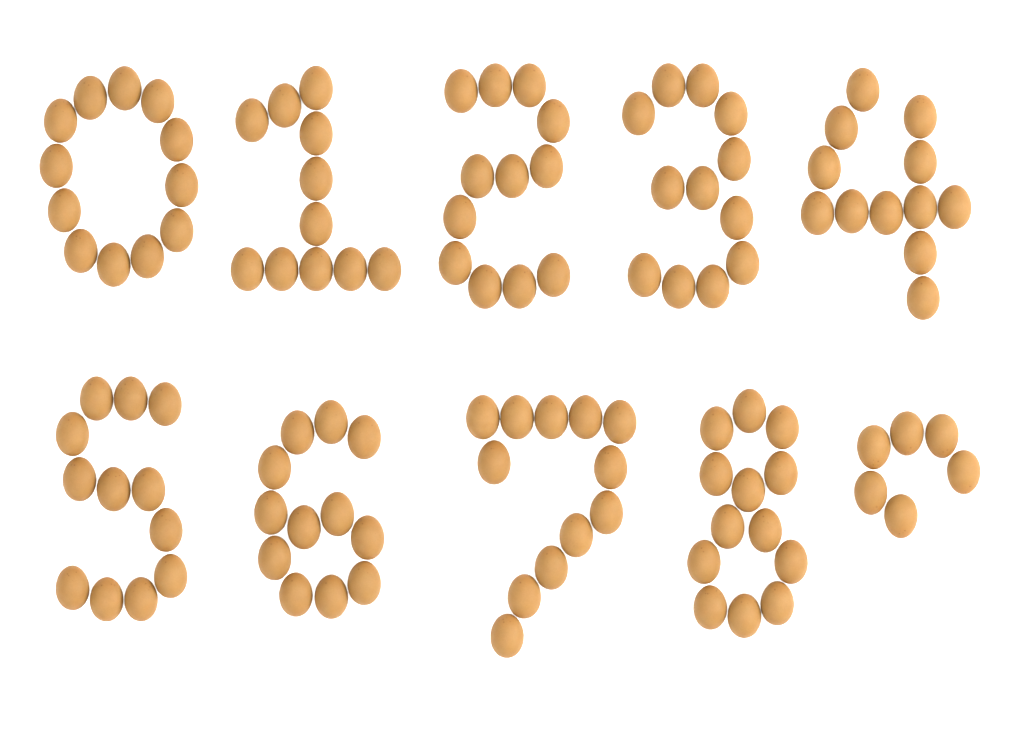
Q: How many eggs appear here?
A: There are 114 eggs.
